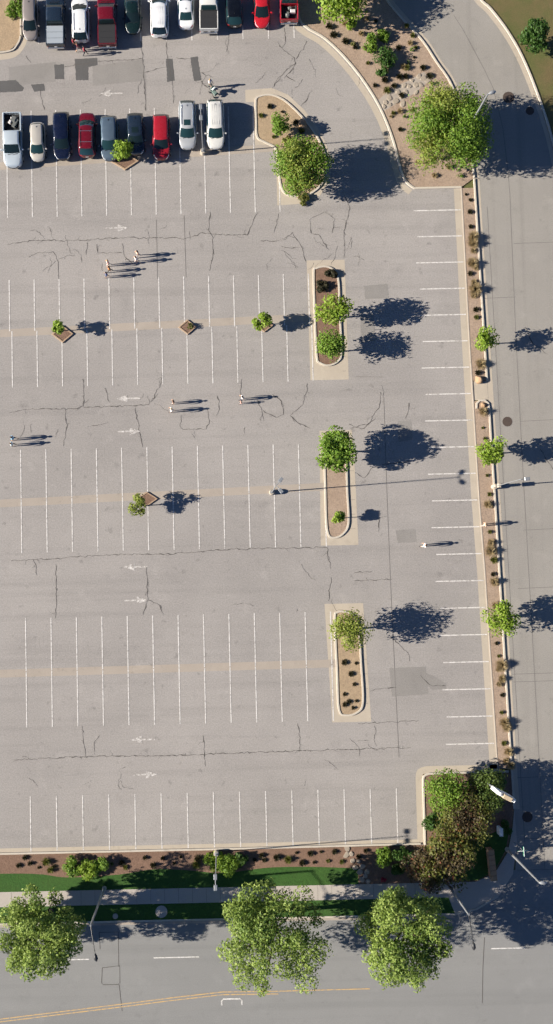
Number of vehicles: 20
